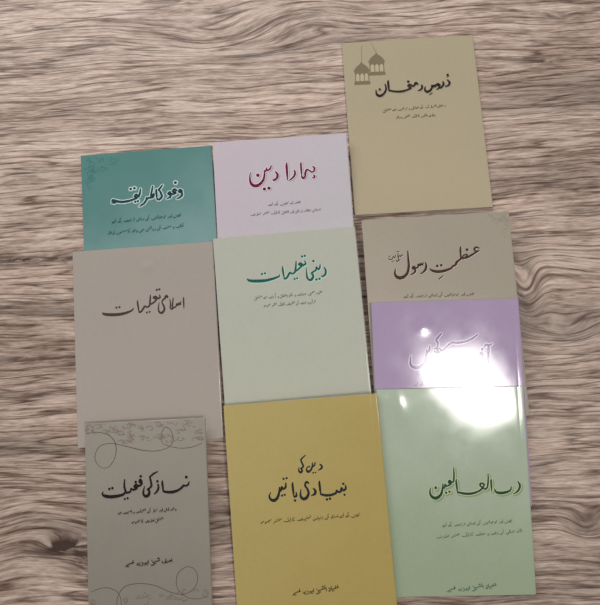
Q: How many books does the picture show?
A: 10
